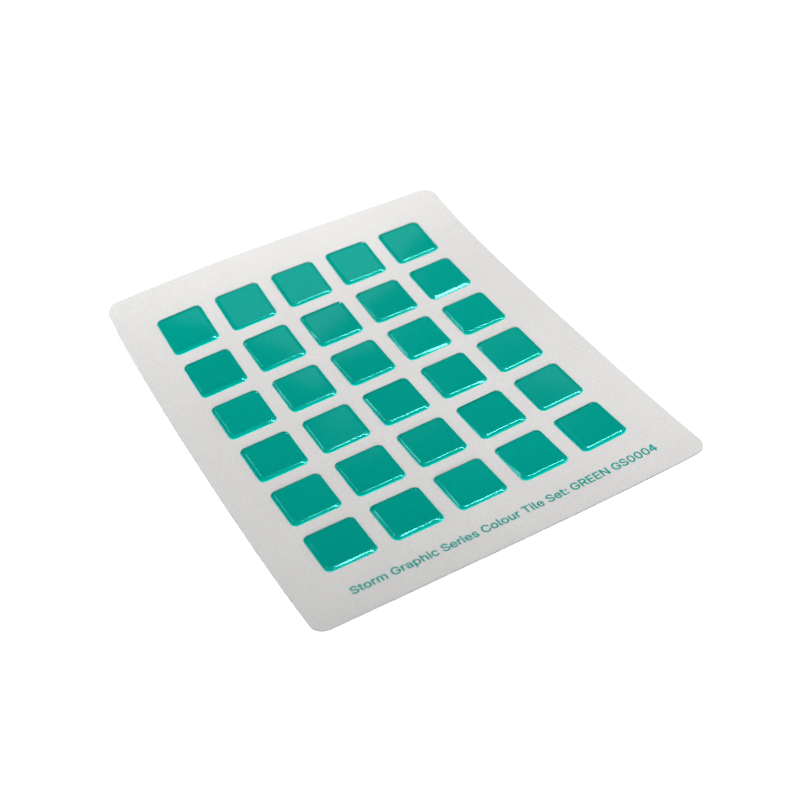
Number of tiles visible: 30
